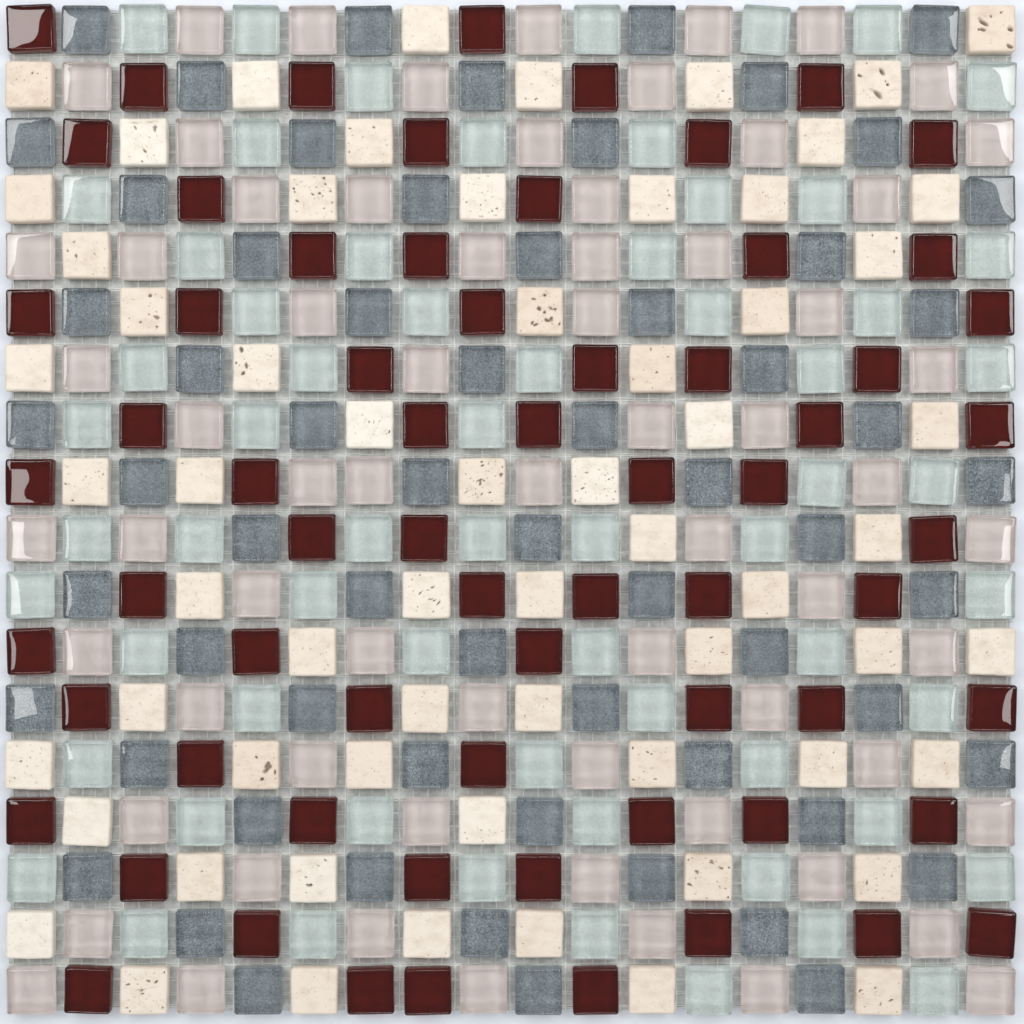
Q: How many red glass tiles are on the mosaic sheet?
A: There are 67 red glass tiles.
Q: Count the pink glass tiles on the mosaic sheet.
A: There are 67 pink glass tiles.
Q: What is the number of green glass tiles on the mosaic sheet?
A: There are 64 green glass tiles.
